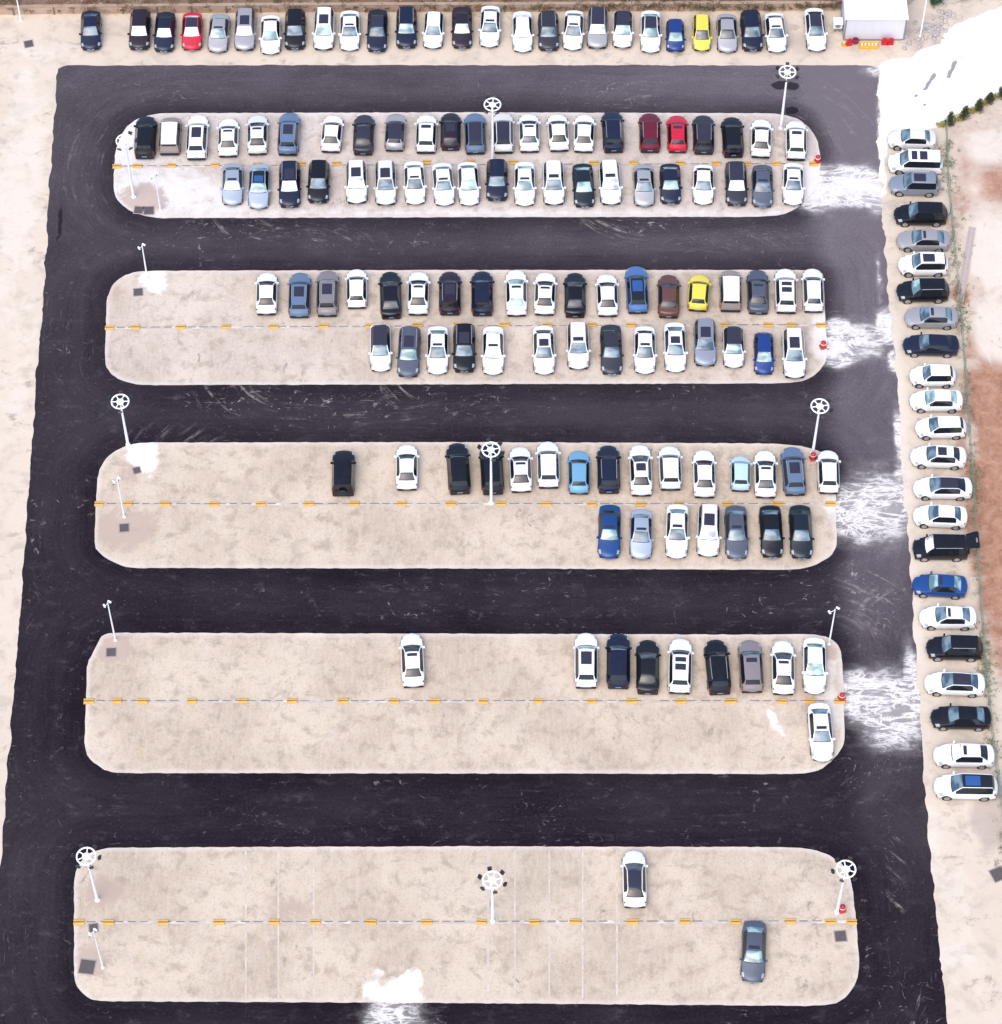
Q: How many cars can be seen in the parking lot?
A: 160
